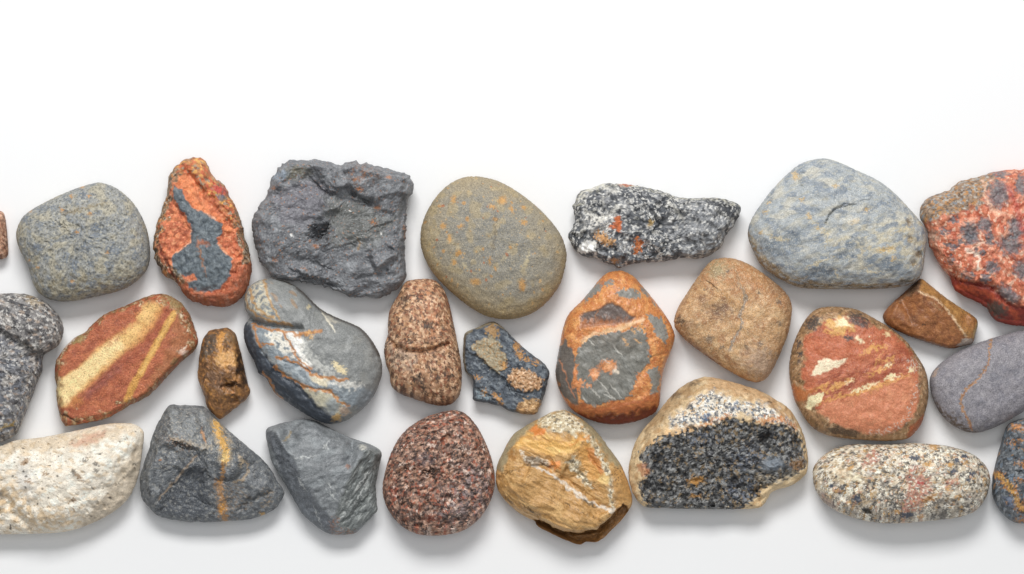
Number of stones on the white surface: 27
